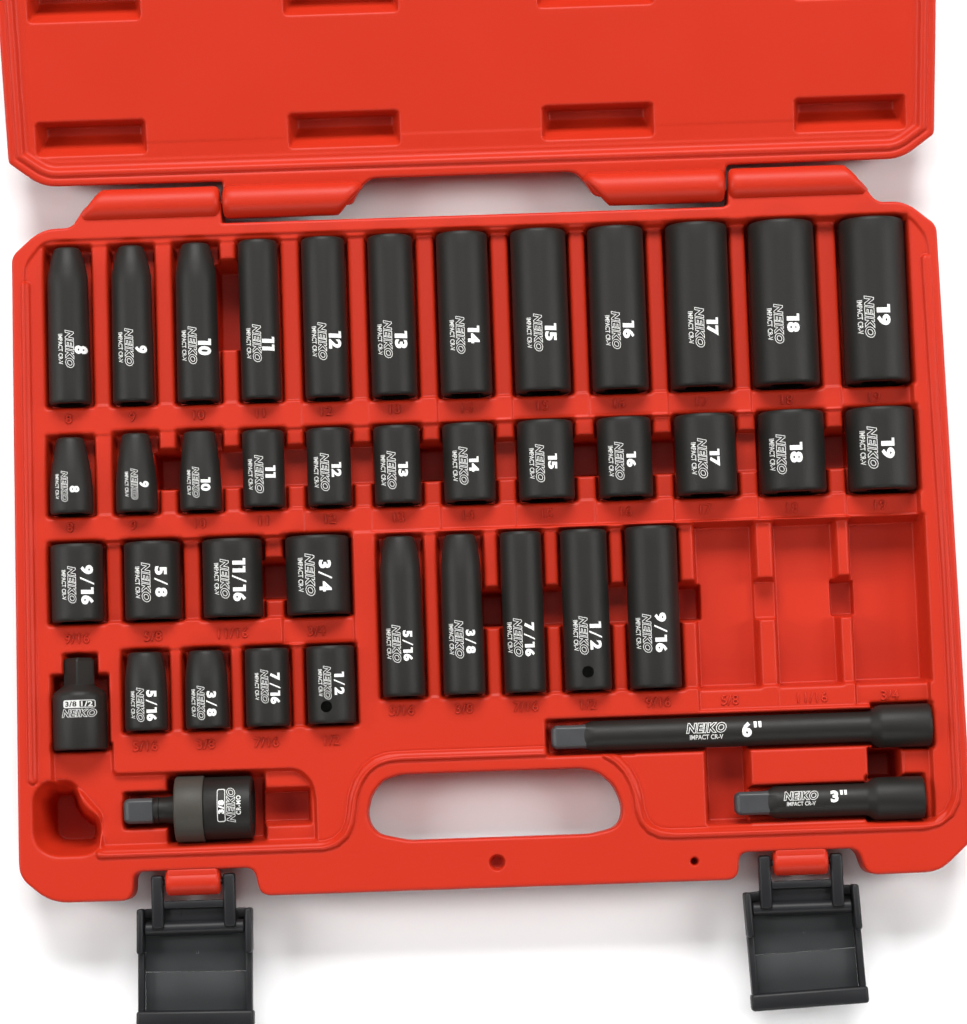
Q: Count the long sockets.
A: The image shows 17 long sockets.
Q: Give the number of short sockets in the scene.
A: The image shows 20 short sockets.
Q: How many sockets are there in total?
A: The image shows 37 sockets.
